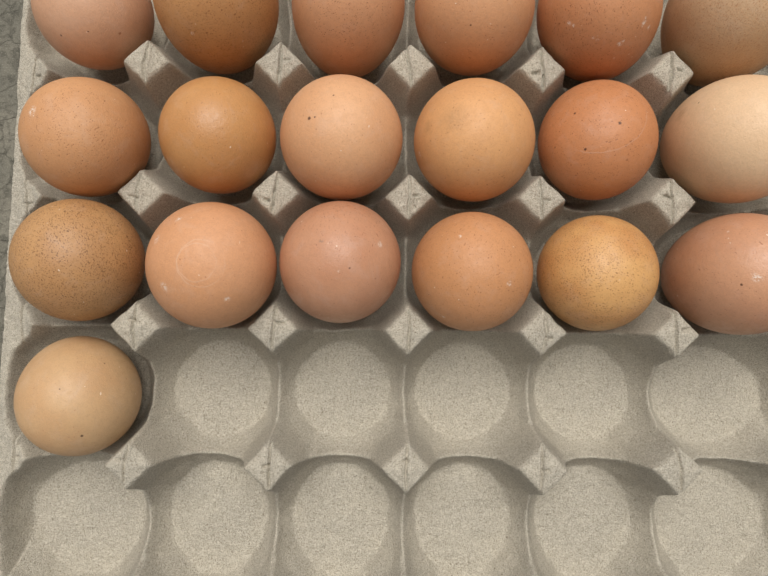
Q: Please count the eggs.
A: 19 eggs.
